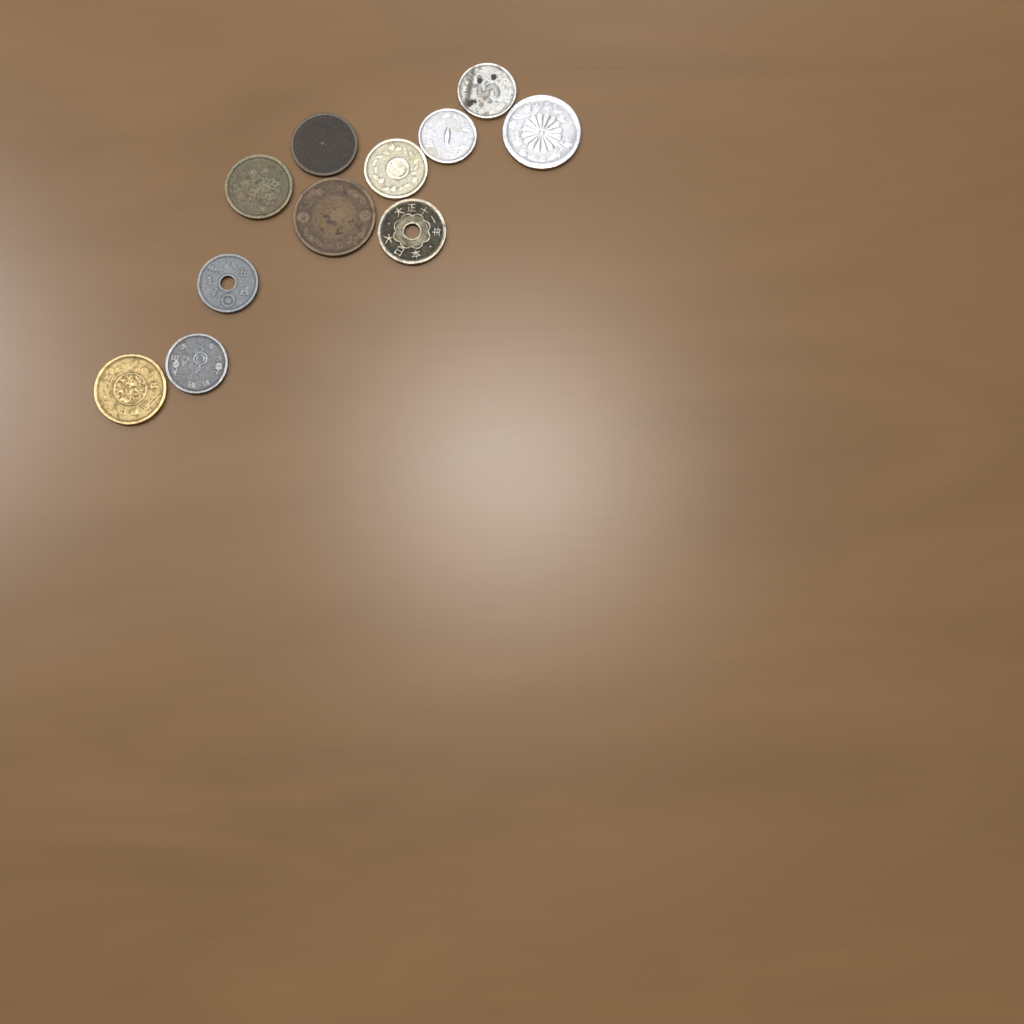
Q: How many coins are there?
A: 11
